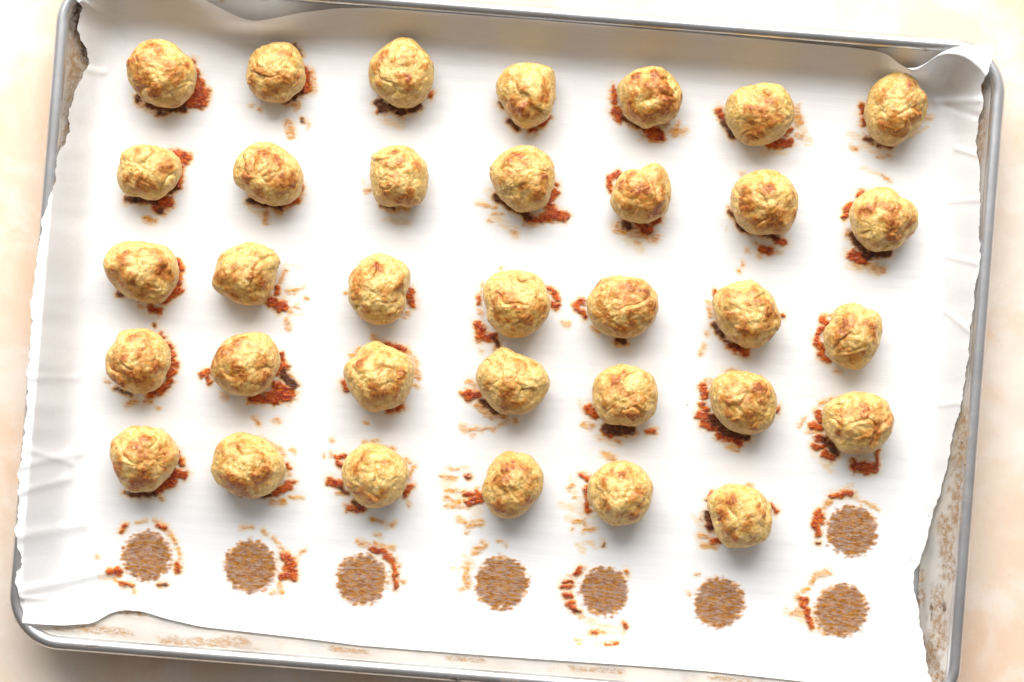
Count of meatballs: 34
